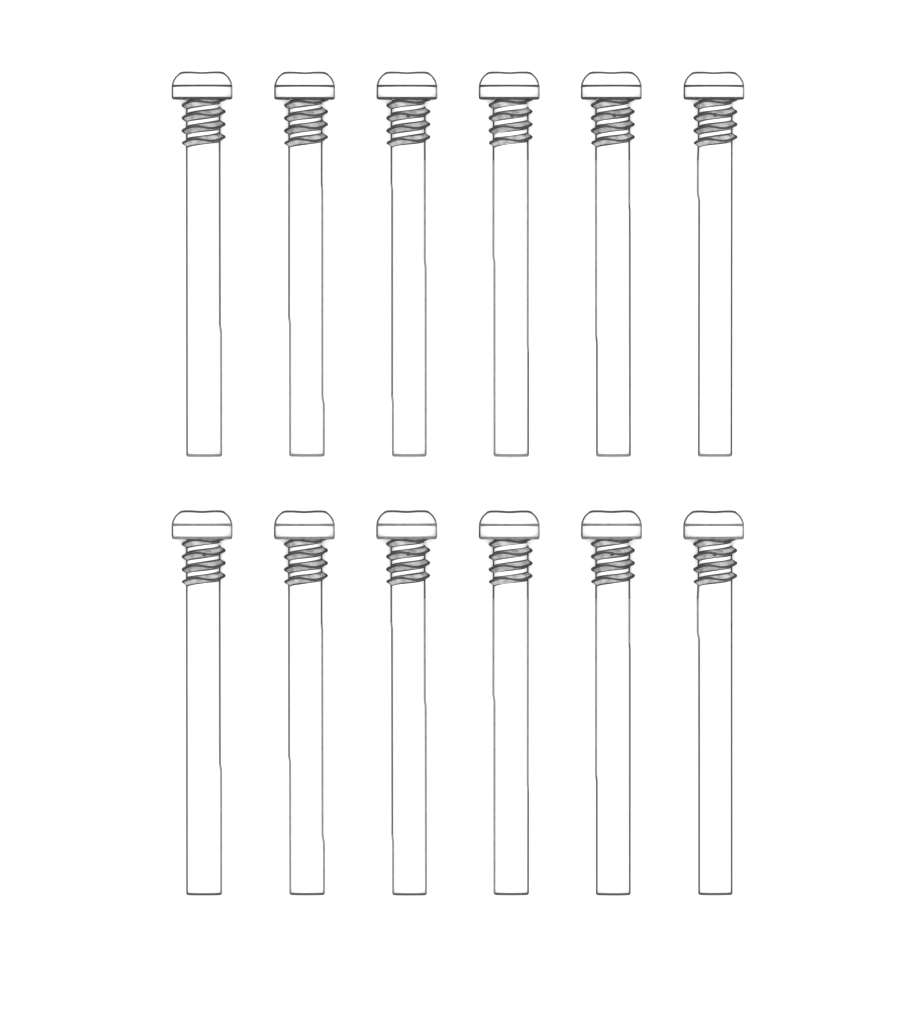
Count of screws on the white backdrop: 12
